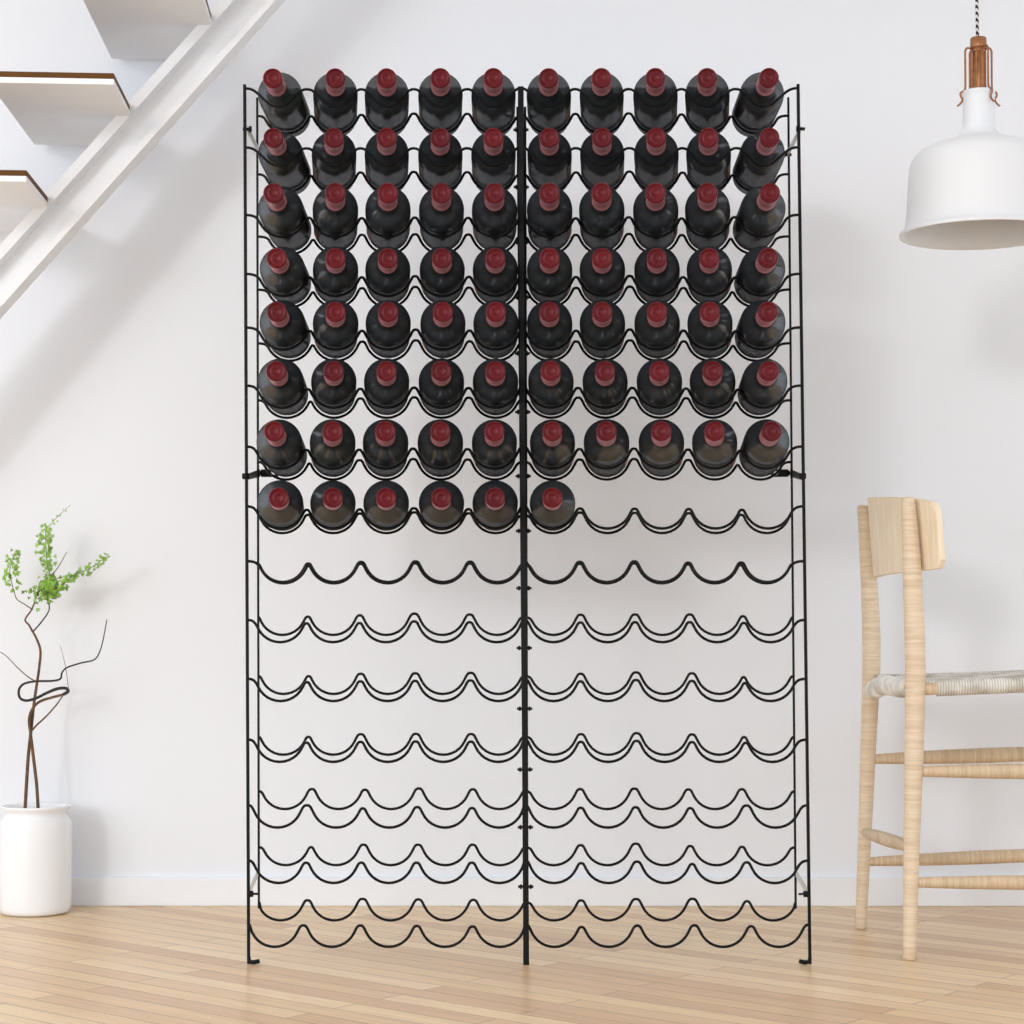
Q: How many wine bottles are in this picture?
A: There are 76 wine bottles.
